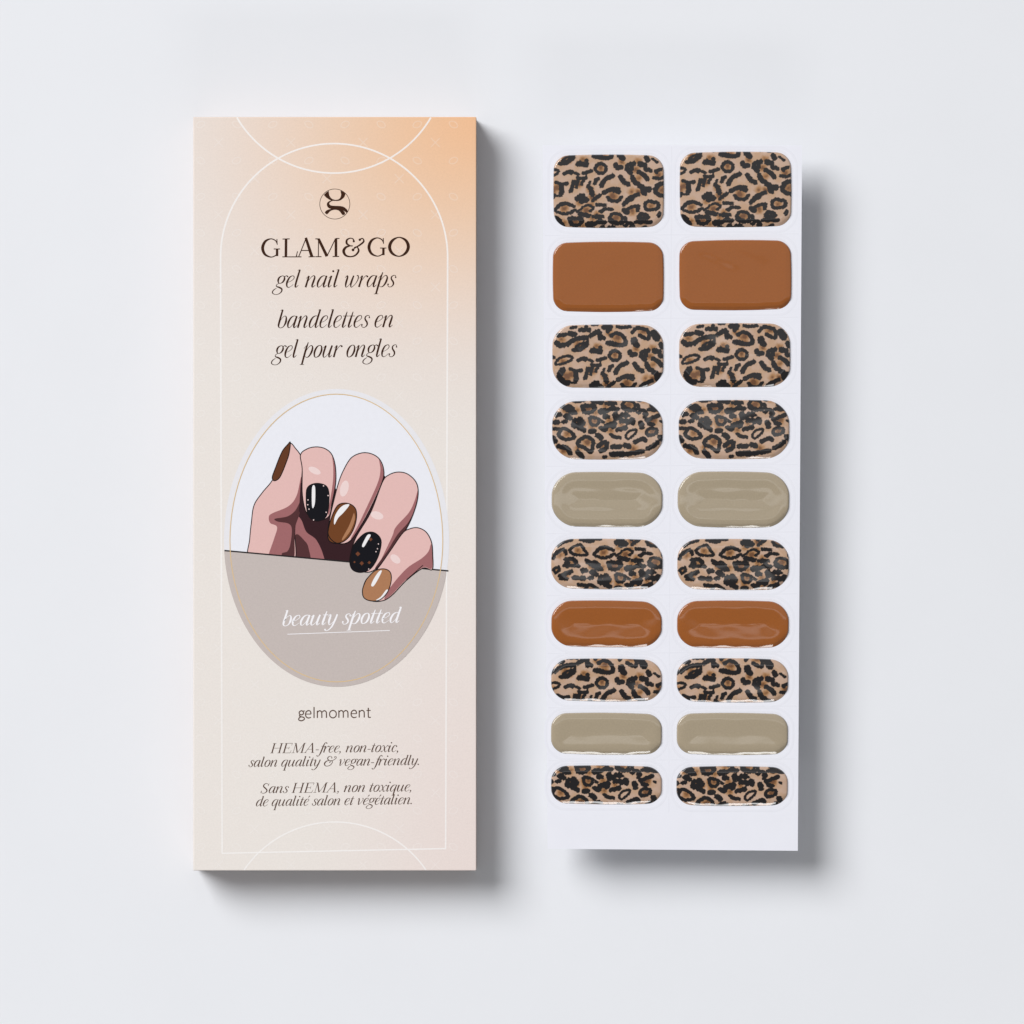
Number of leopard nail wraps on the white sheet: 12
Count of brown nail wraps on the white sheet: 4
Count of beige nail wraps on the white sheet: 4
